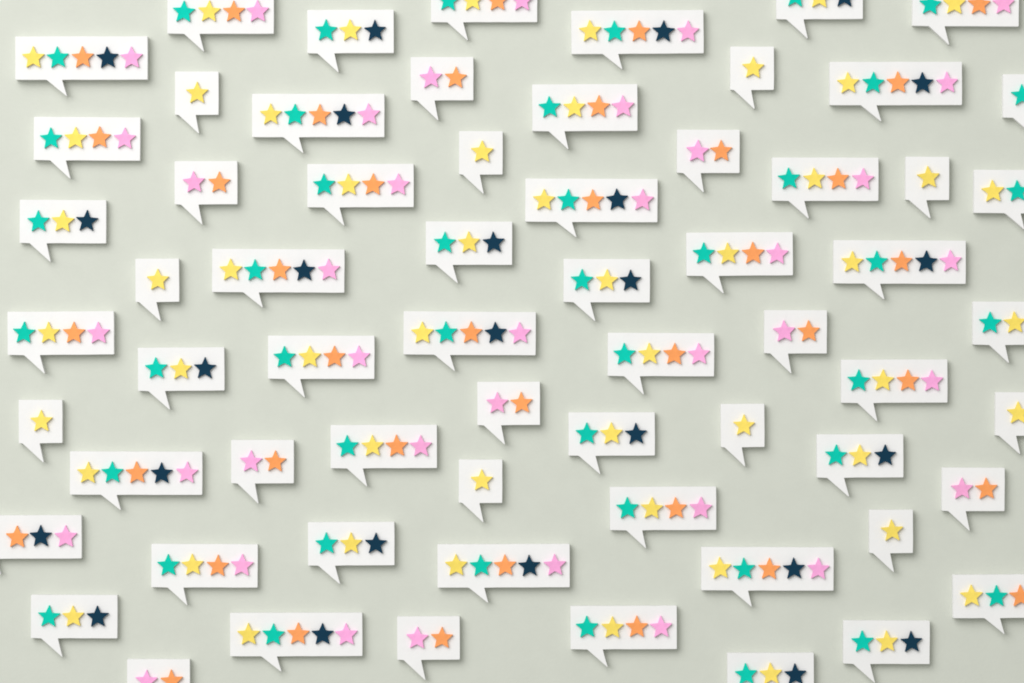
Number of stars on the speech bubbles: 199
